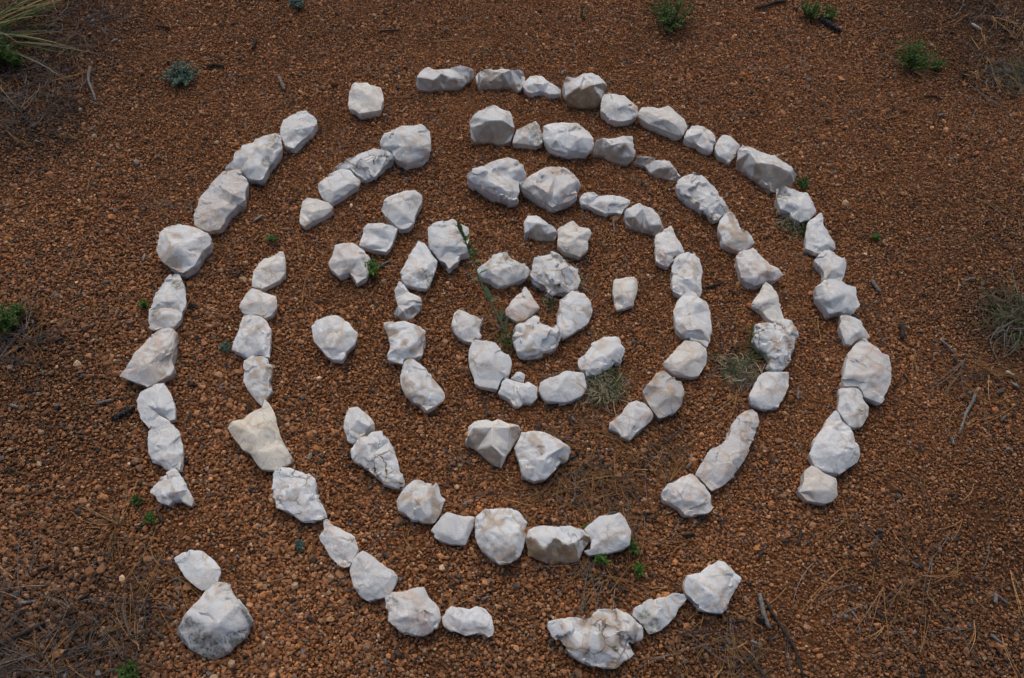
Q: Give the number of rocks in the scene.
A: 102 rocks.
